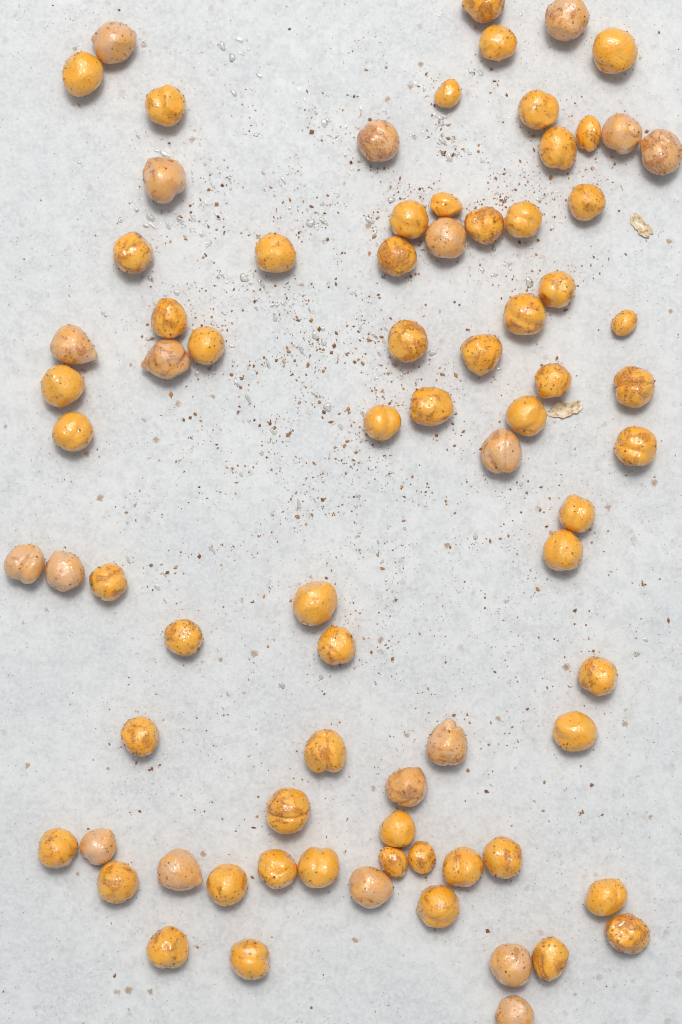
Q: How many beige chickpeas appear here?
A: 19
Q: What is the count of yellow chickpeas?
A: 59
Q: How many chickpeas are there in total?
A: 78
